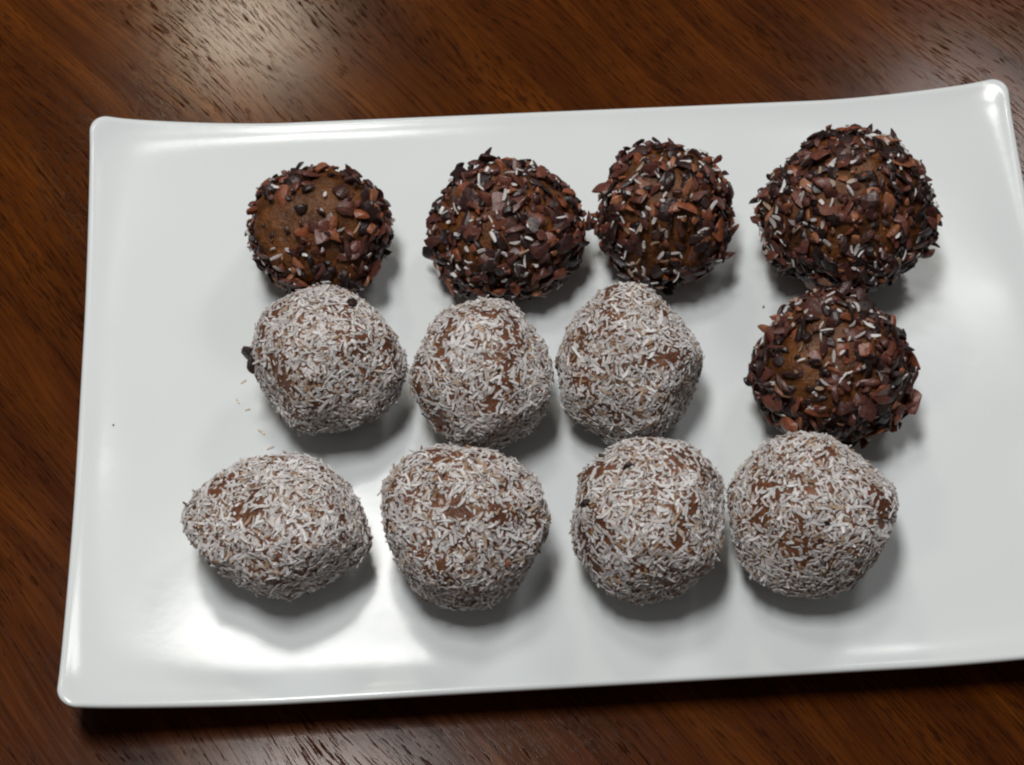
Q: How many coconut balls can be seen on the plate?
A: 7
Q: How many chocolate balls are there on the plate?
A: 5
